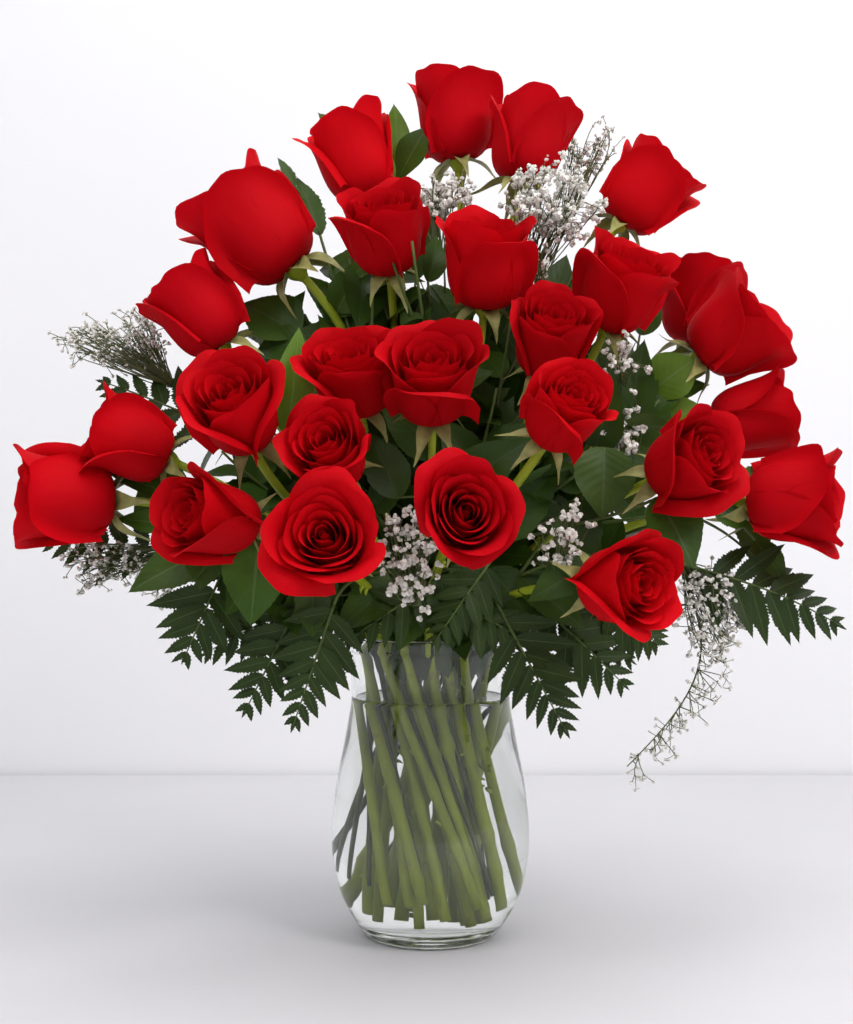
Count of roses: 26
